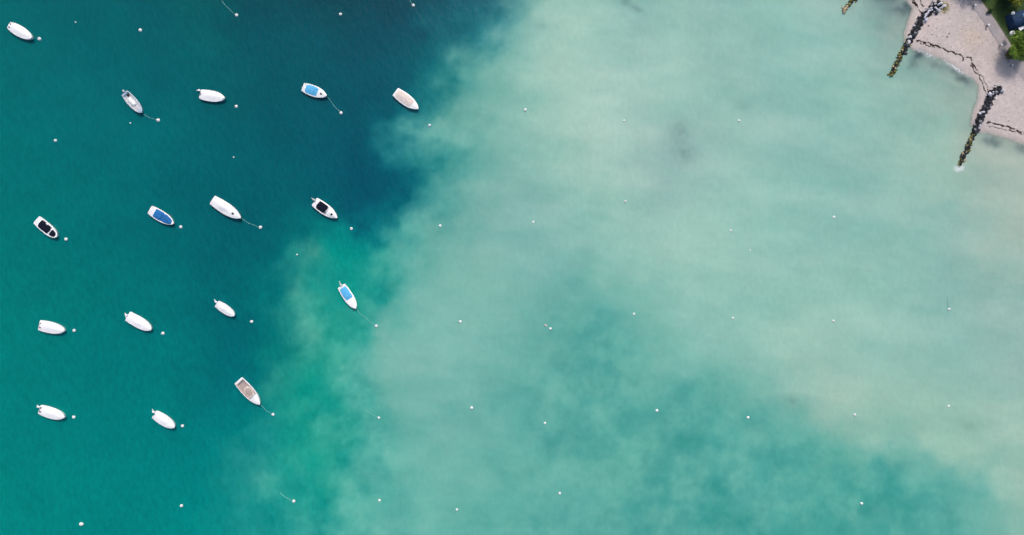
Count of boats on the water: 16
